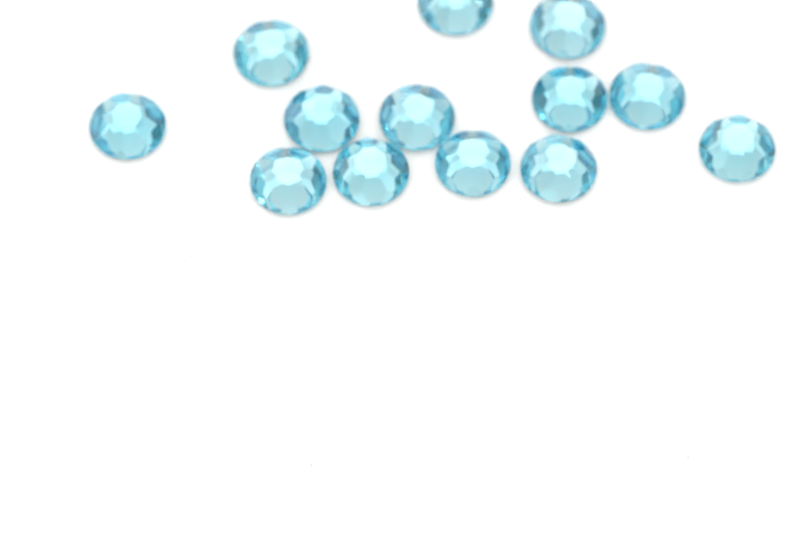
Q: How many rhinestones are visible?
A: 13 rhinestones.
